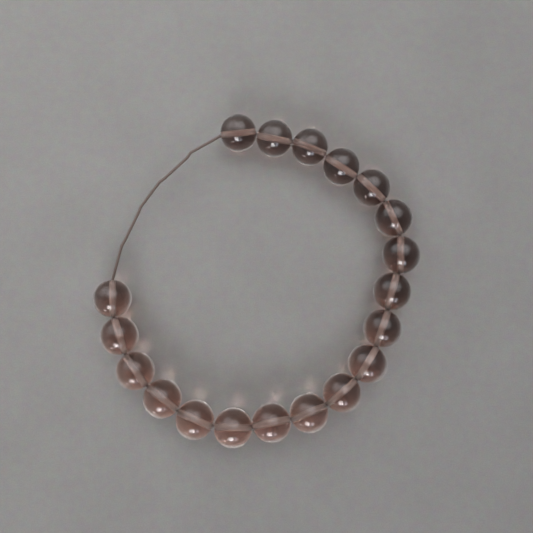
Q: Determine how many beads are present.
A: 19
